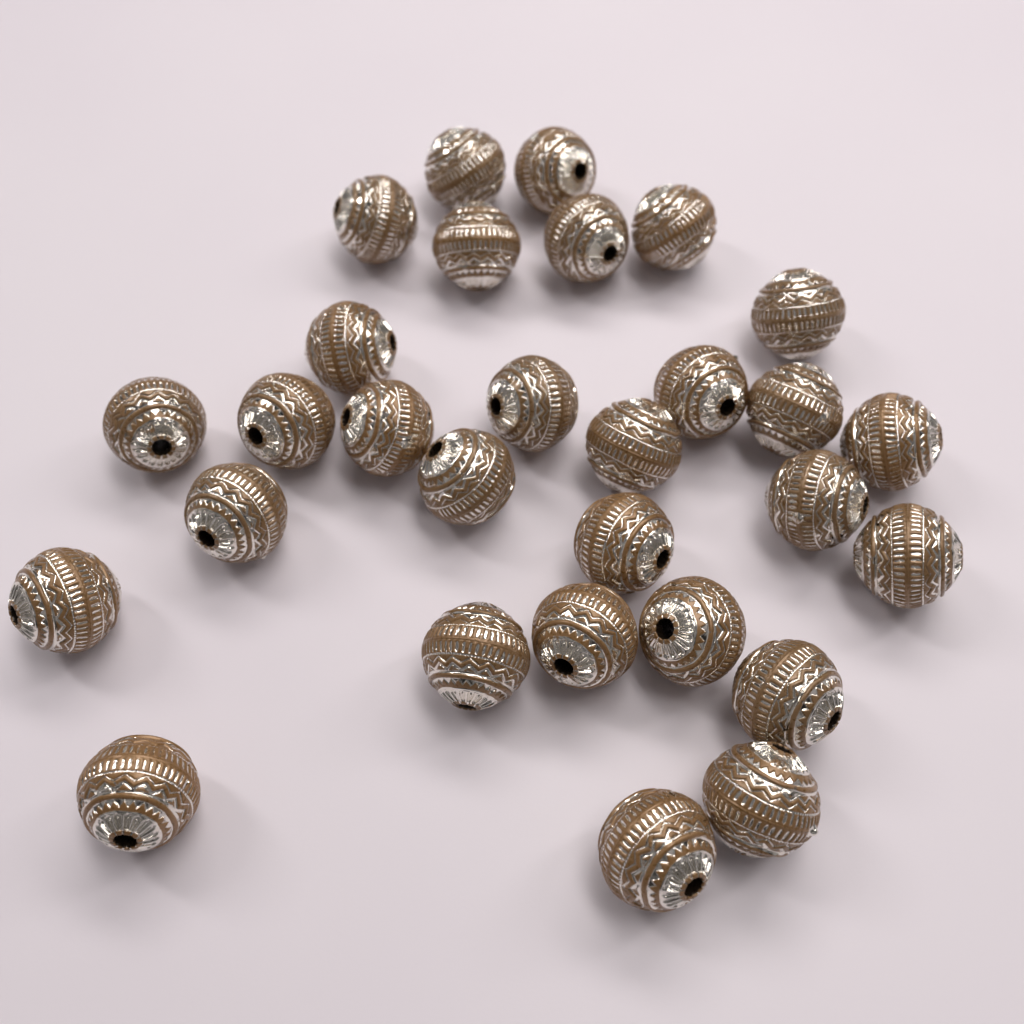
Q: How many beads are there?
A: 29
